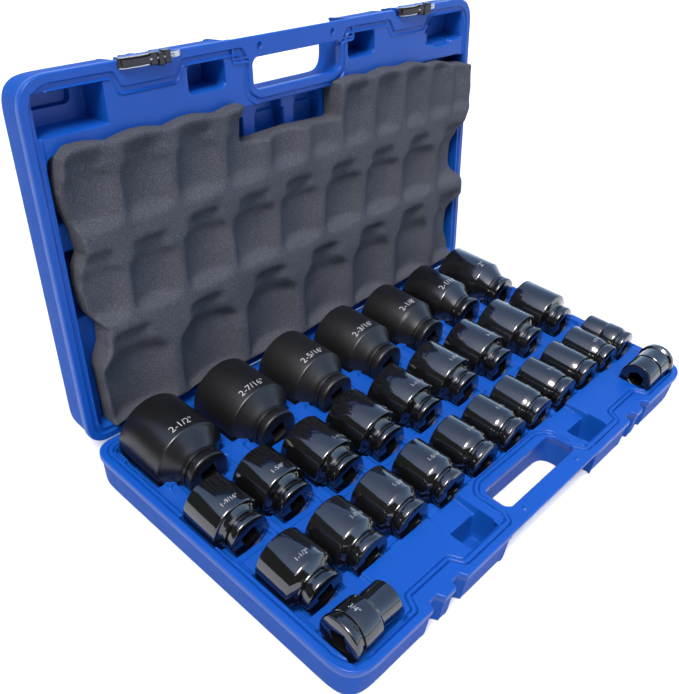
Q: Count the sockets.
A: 29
